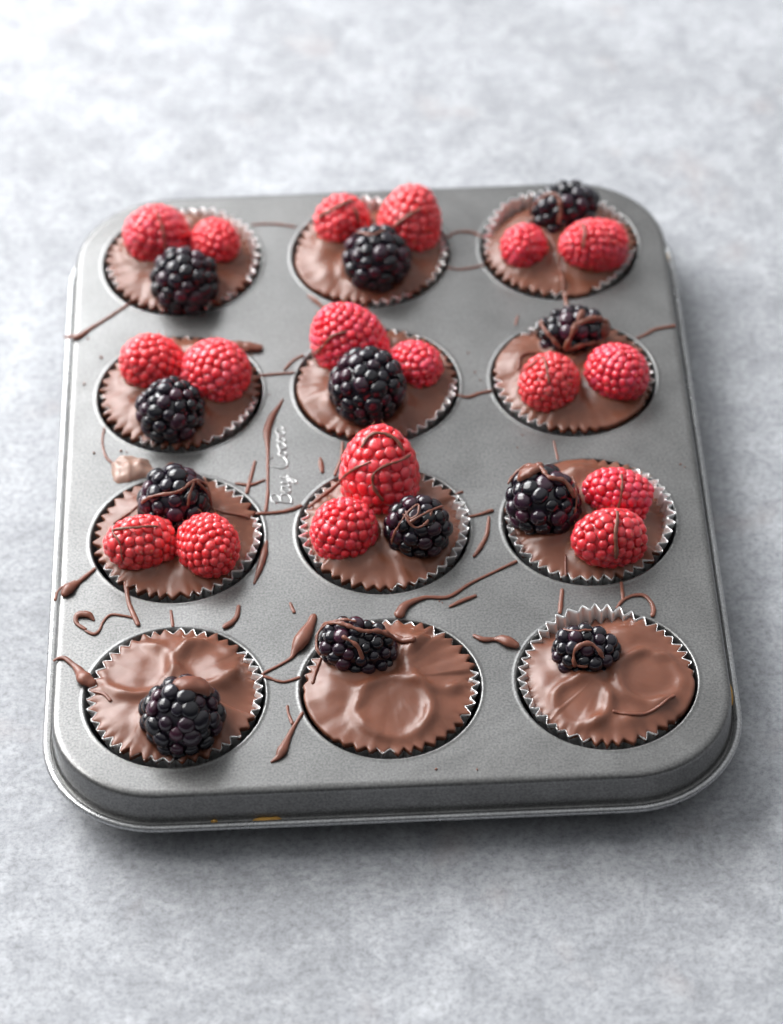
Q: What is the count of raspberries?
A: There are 18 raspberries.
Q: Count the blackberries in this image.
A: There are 12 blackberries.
